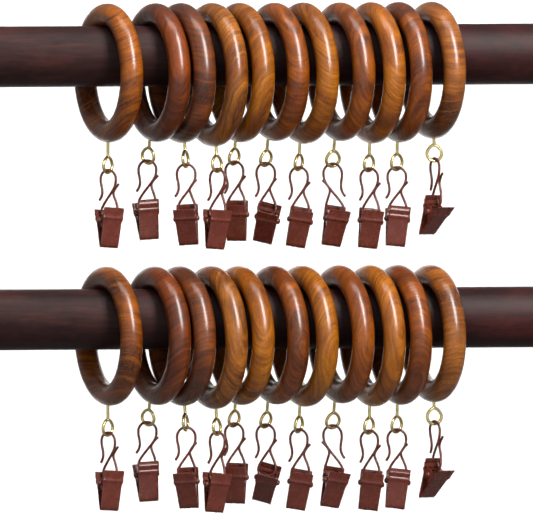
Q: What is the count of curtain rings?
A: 22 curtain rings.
